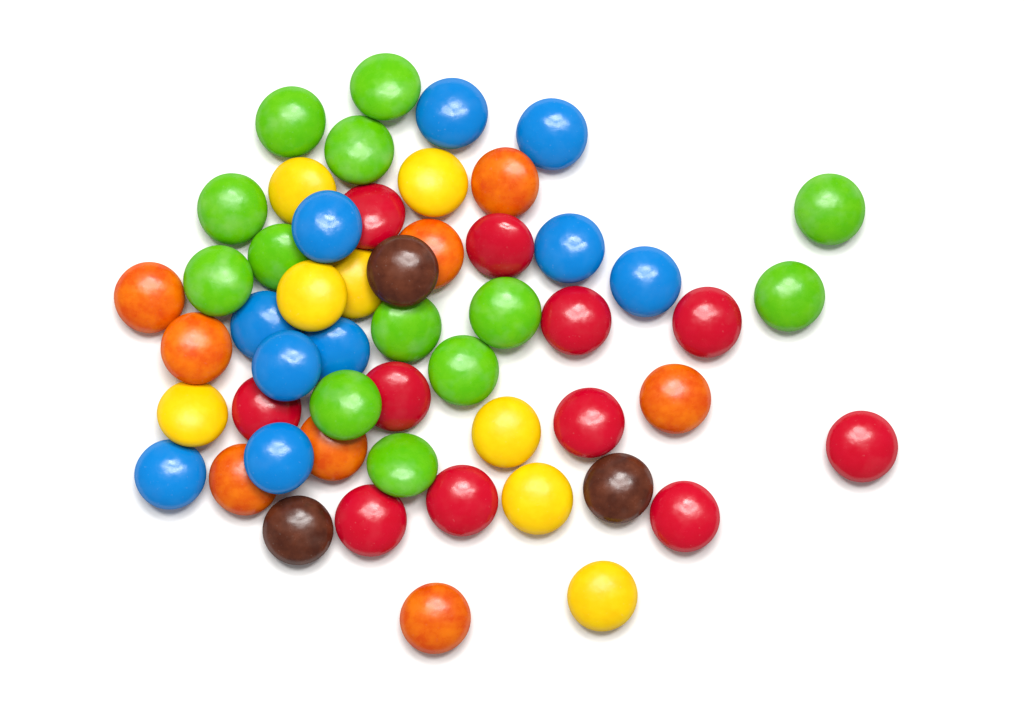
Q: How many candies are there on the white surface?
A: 53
